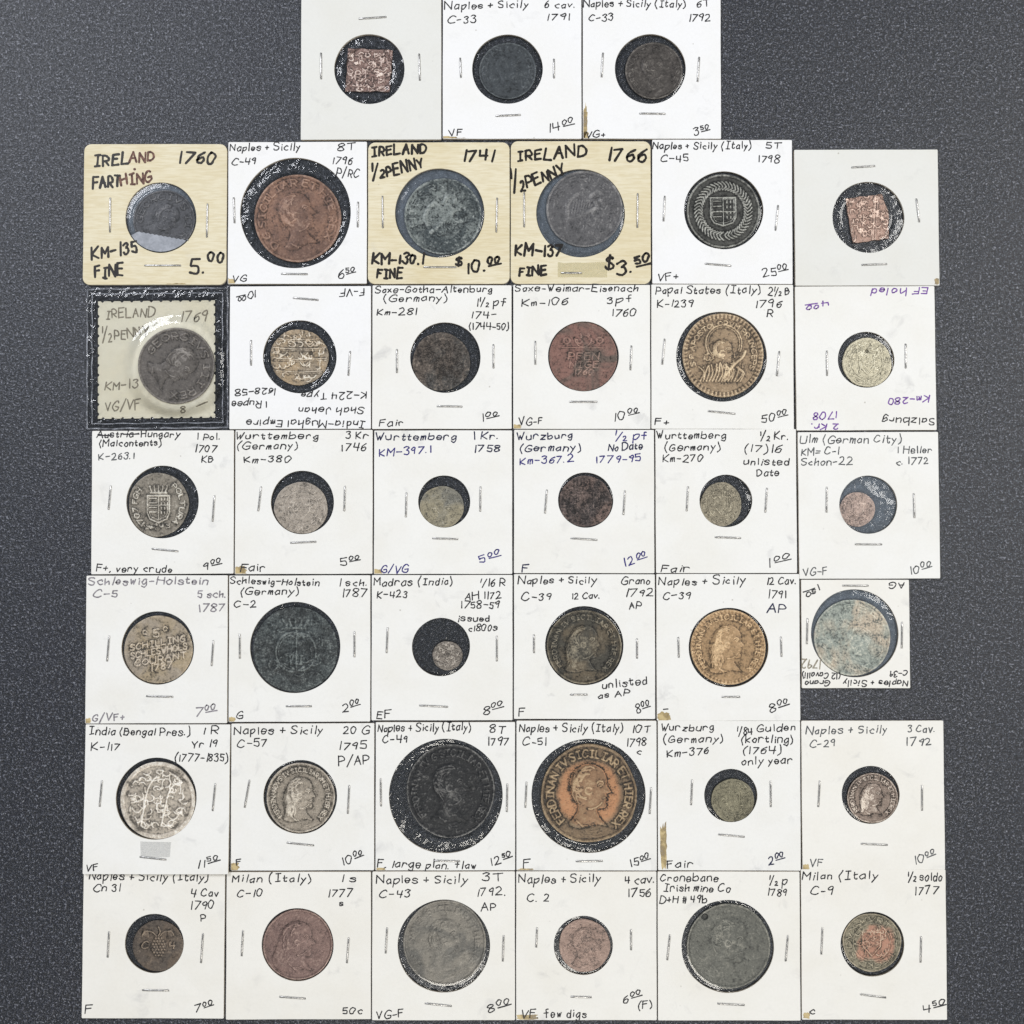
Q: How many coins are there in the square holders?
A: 39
